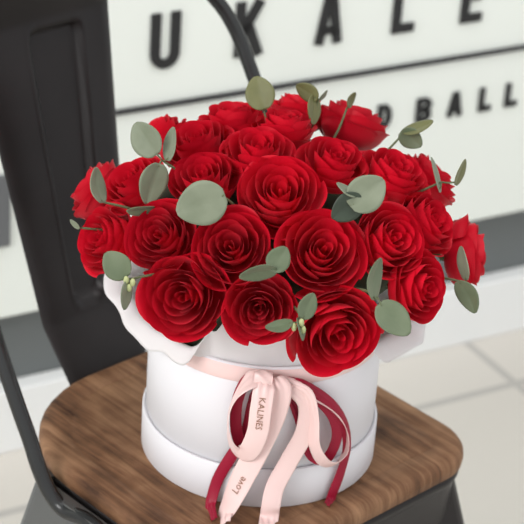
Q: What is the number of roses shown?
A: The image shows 25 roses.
